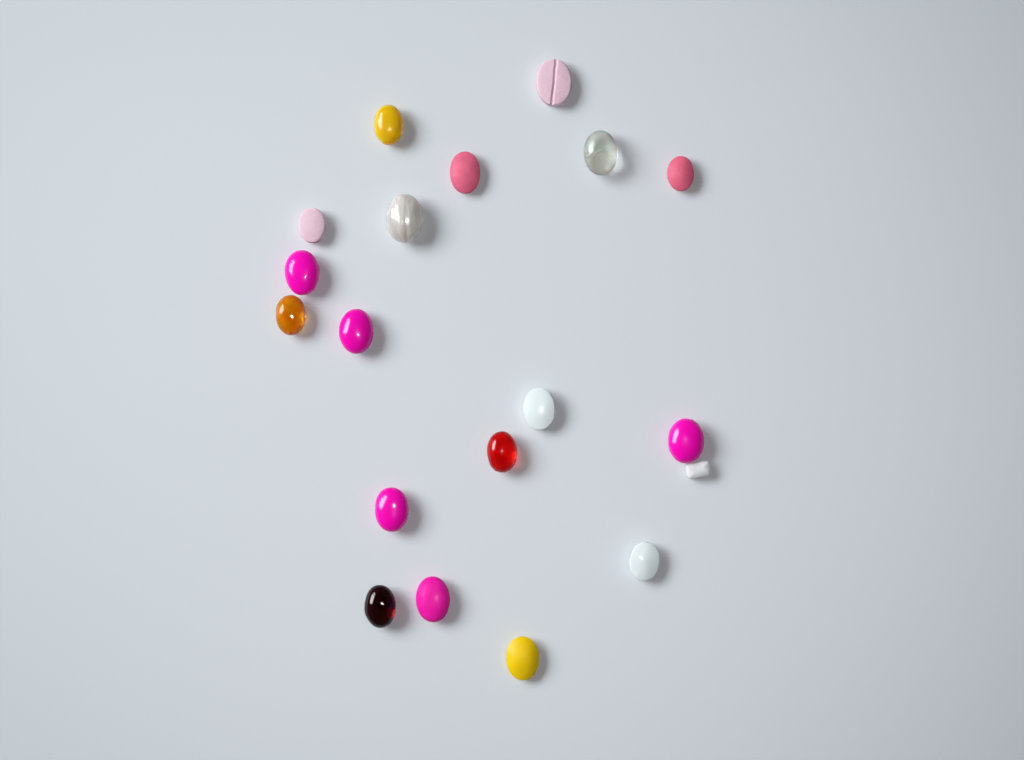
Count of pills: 19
